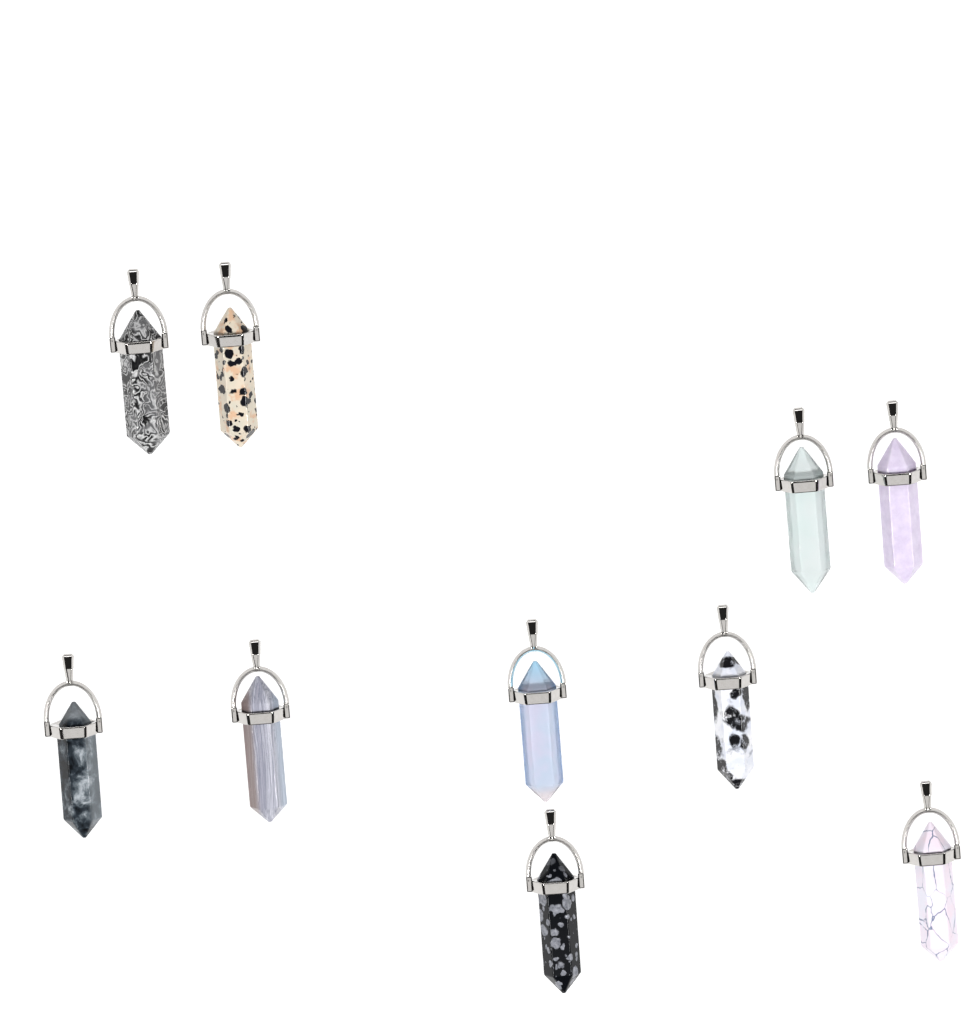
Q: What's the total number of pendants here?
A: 10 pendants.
